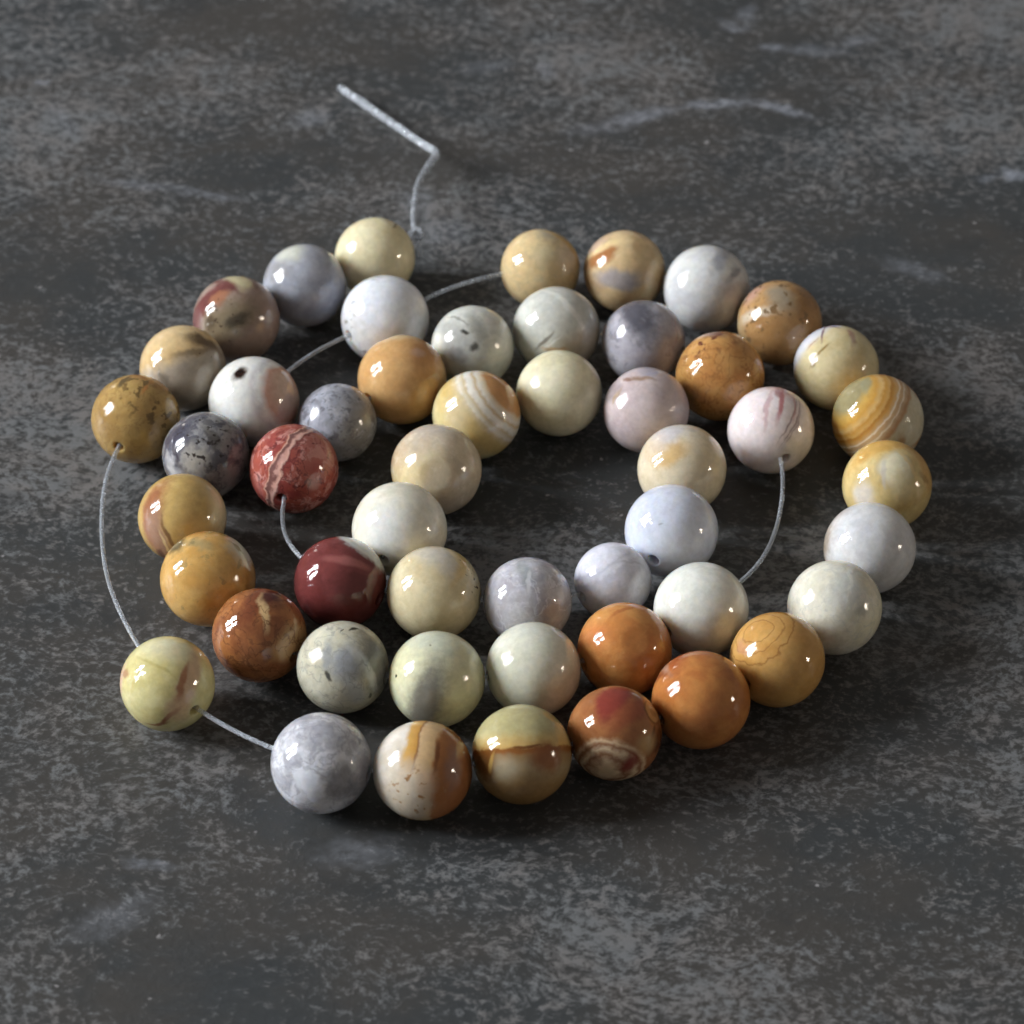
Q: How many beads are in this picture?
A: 51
